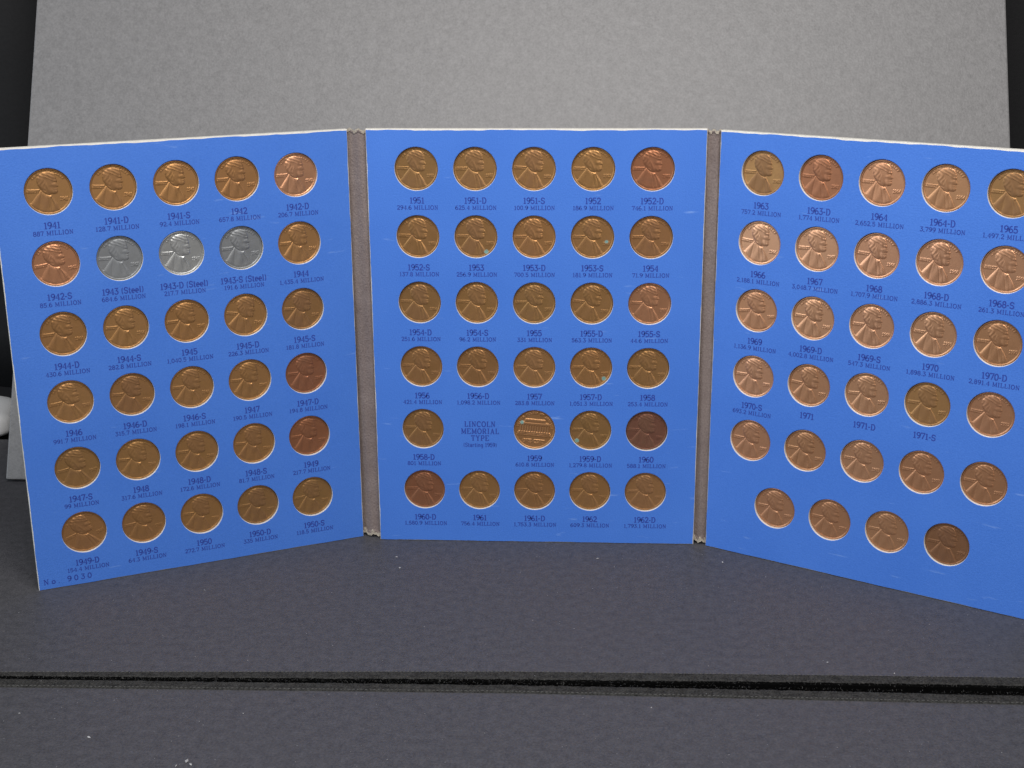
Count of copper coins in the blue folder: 85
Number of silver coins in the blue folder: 3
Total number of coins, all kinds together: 88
